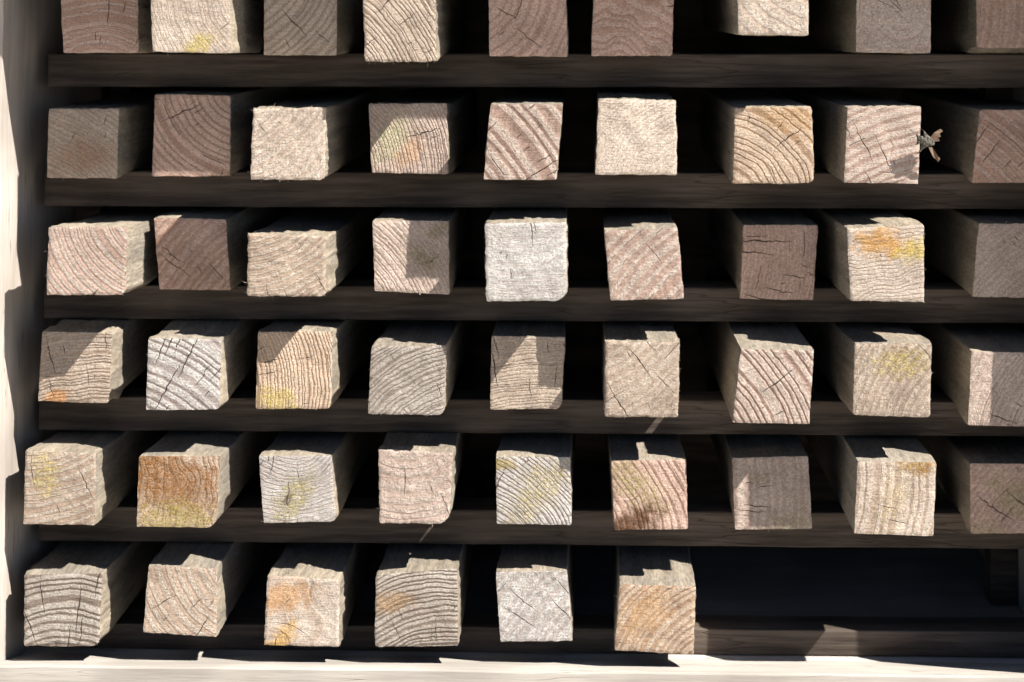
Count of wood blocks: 51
